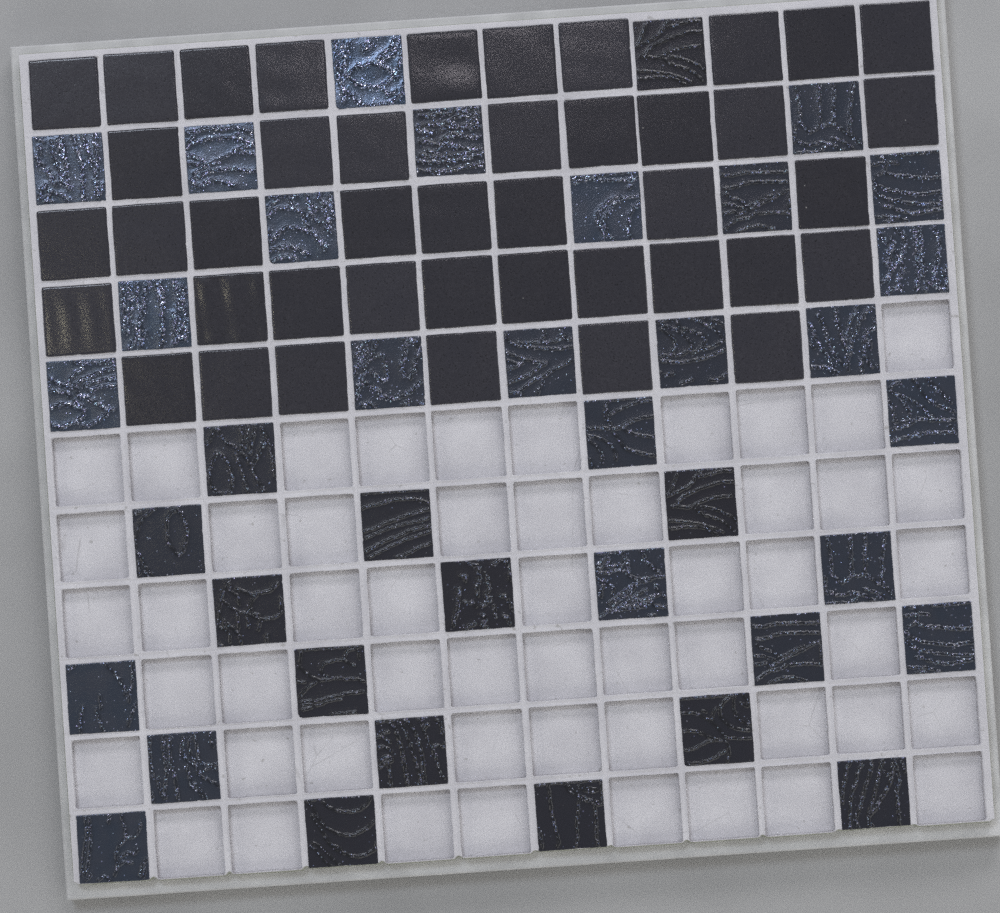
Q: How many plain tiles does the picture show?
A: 42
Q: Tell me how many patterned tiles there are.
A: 38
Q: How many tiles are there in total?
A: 80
